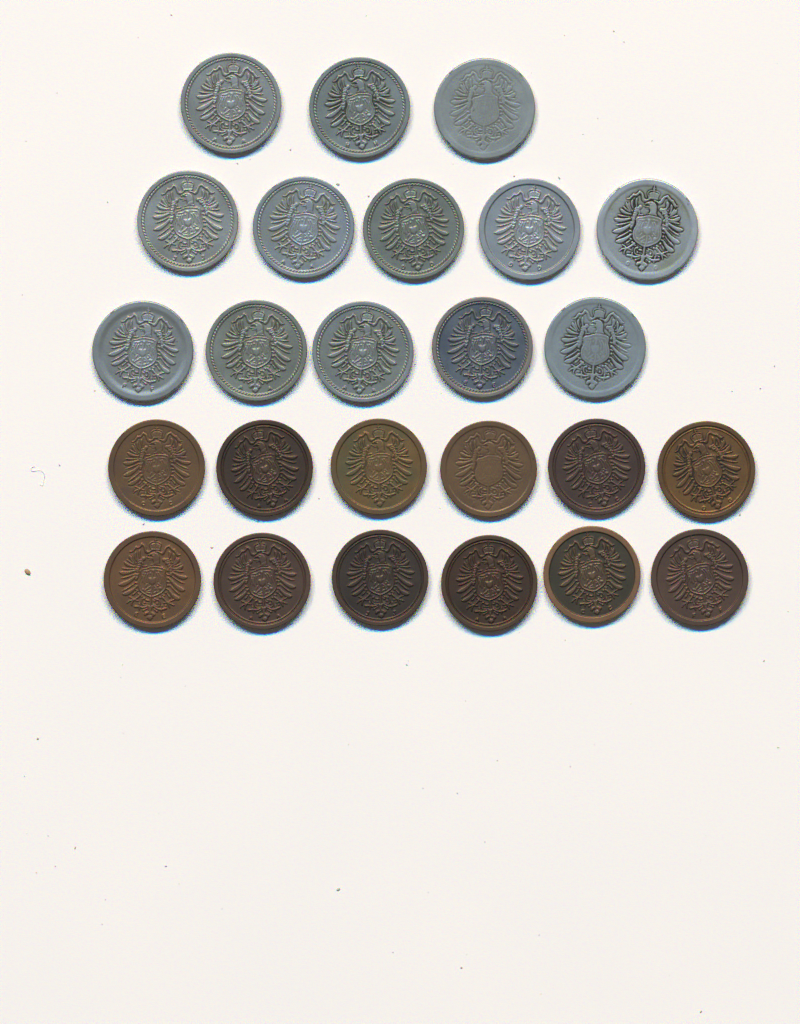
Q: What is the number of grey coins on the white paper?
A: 13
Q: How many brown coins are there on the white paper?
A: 12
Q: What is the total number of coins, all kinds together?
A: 25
